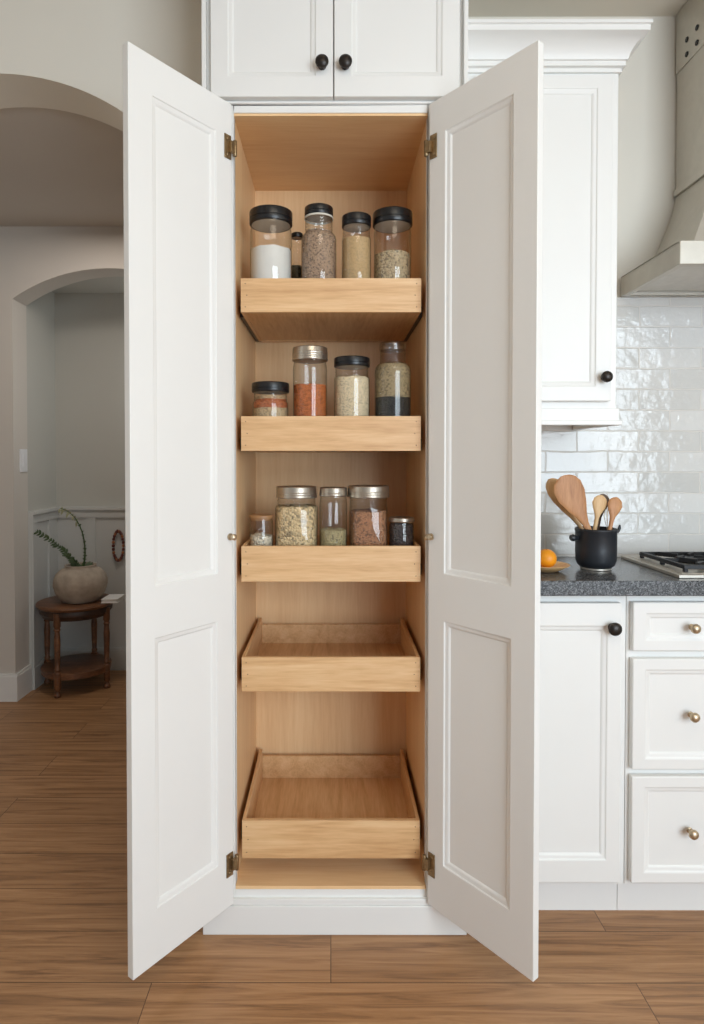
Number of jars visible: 14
